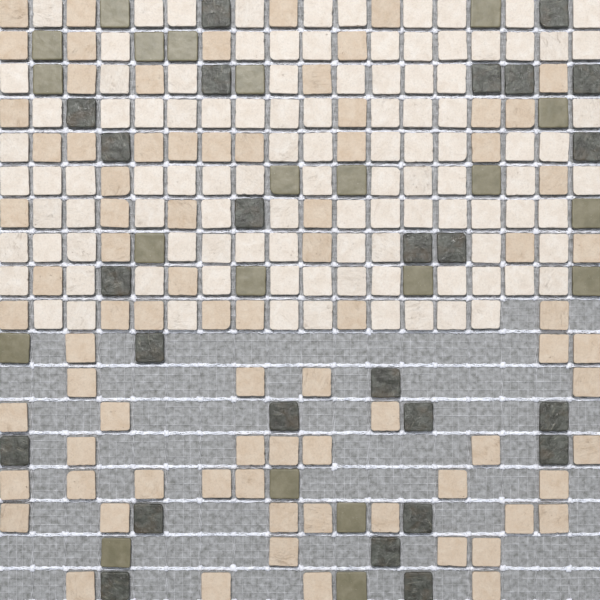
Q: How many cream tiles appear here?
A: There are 106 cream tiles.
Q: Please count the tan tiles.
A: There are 80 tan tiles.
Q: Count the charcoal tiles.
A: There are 25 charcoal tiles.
